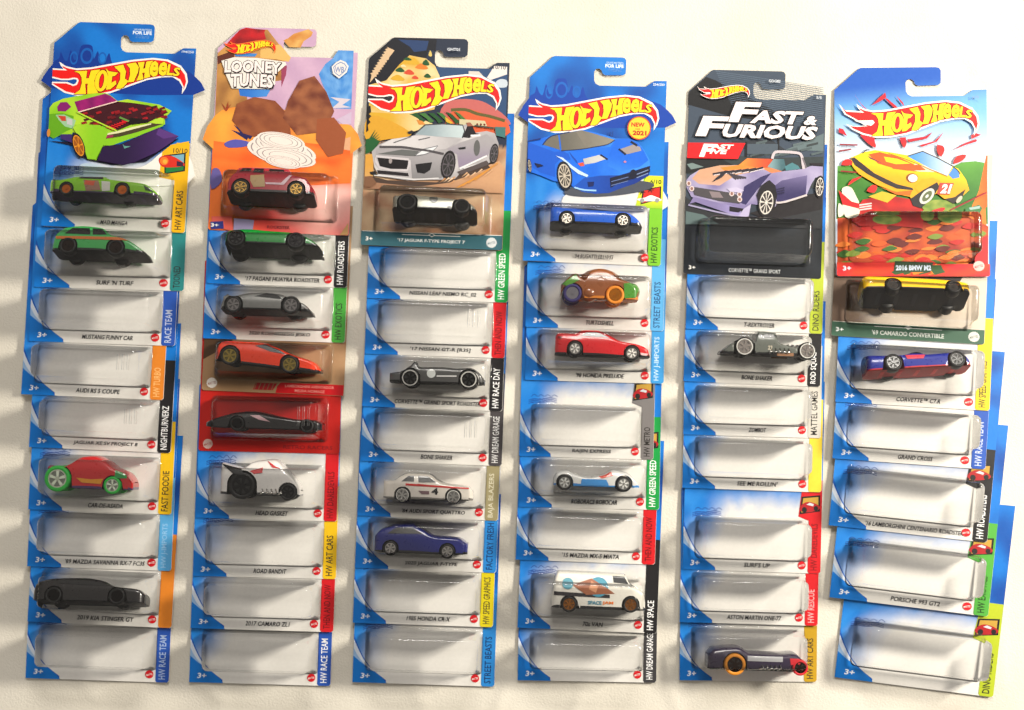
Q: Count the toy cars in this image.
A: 23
